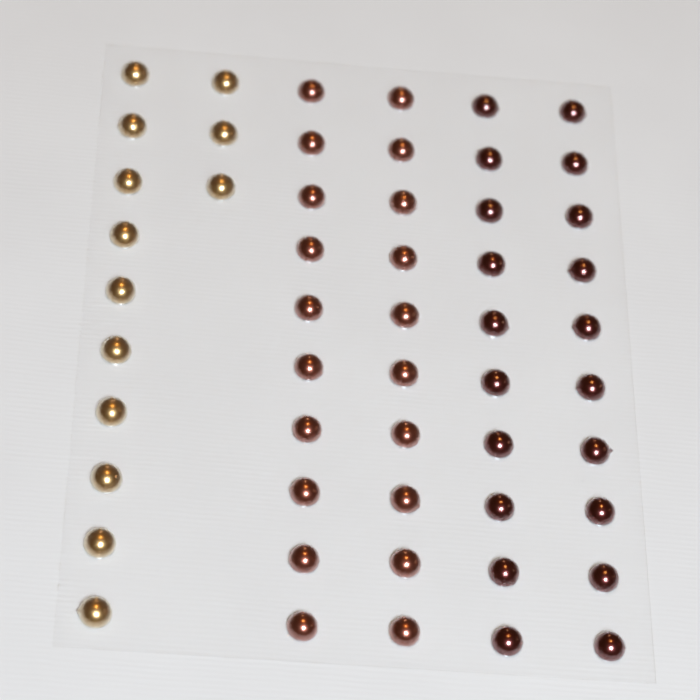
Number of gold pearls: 13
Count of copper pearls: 20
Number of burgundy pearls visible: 20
